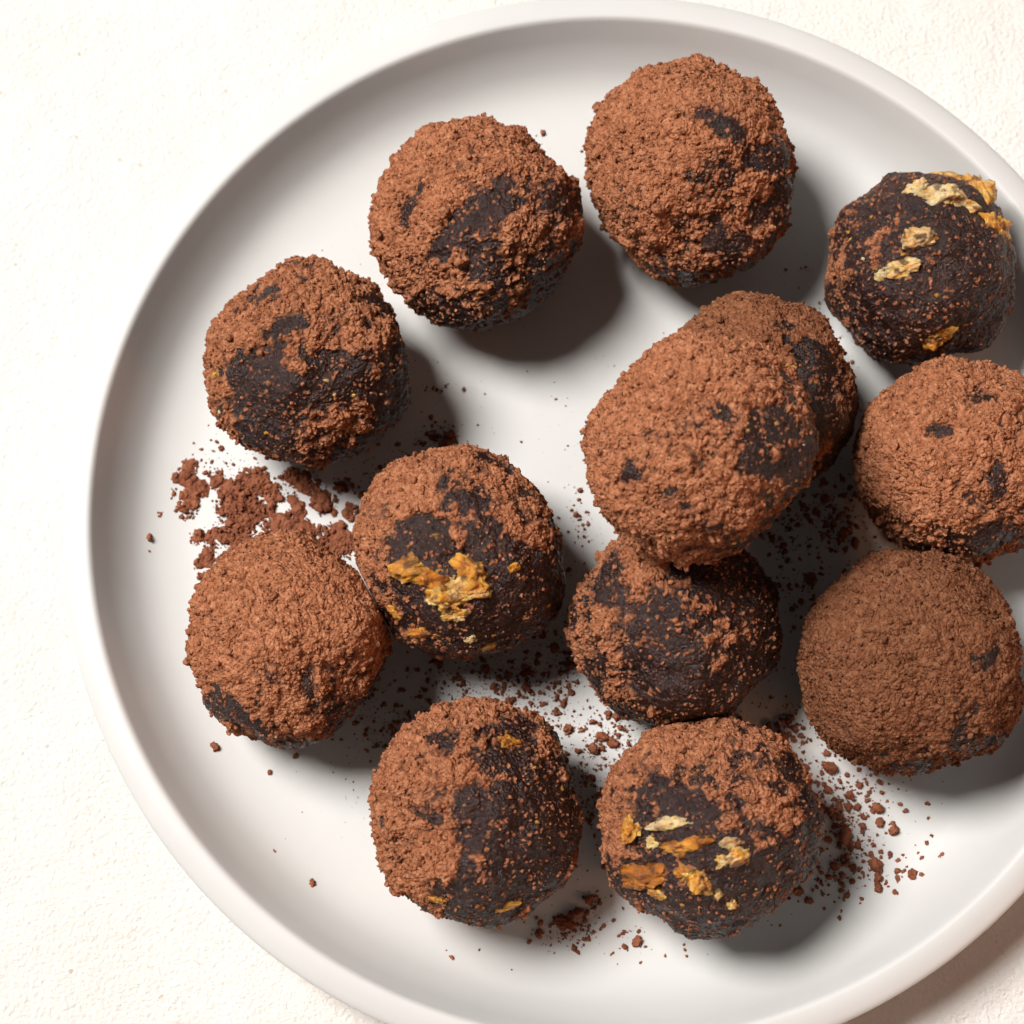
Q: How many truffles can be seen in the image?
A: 13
